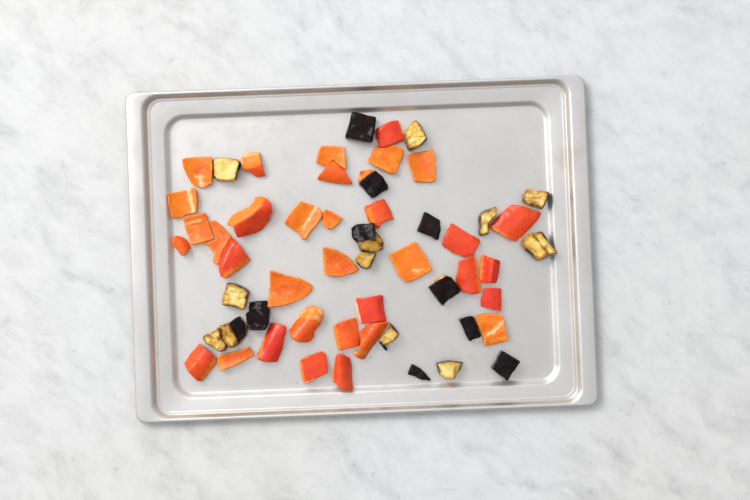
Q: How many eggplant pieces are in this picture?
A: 20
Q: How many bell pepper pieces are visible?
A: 35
